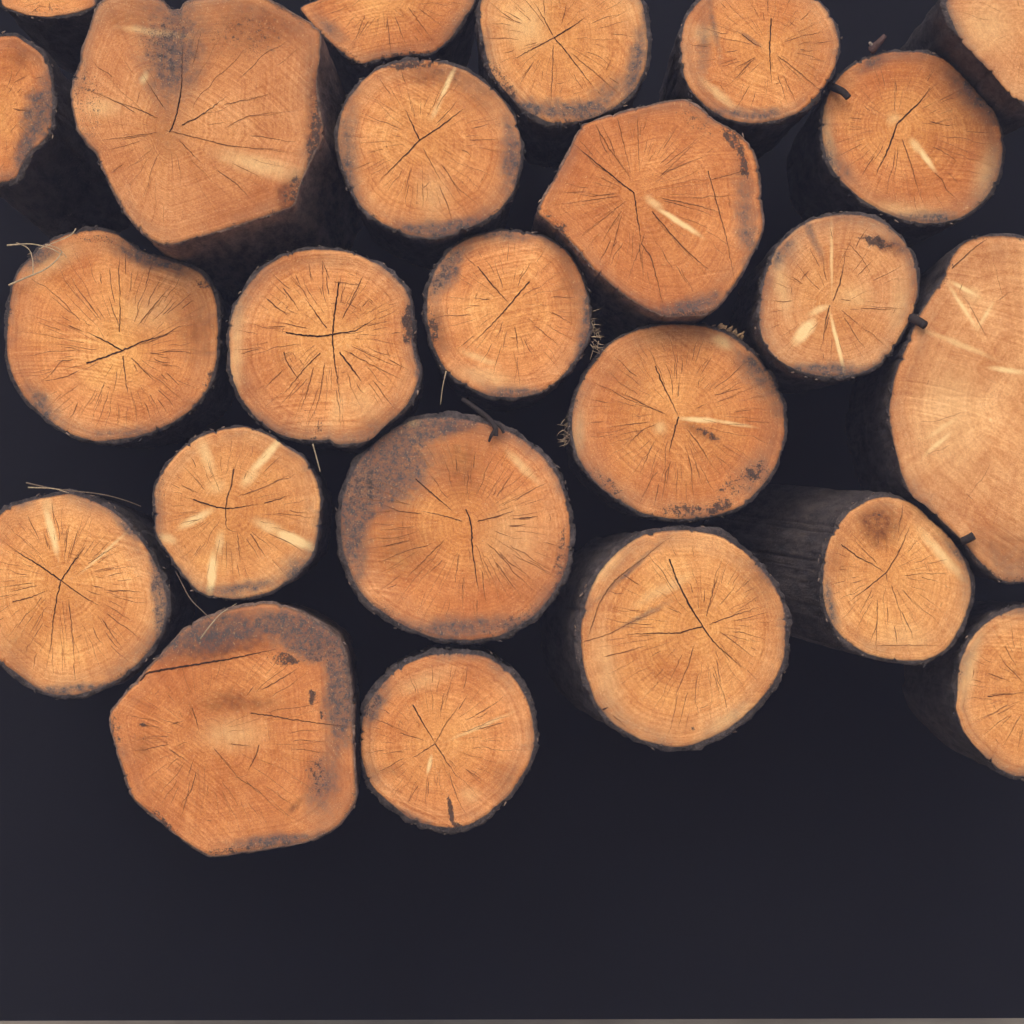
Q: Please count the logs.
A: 24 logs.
